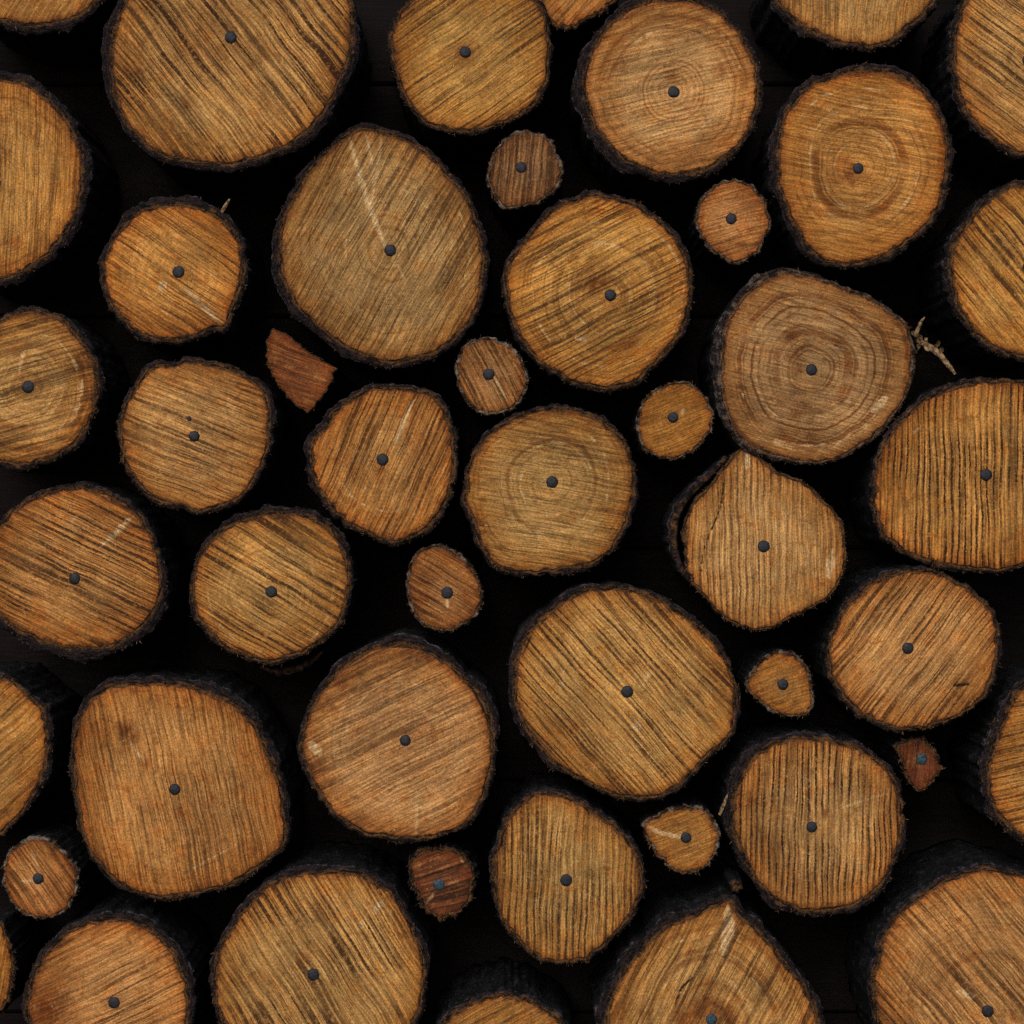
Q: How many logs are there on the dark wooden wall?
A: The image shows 47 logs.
